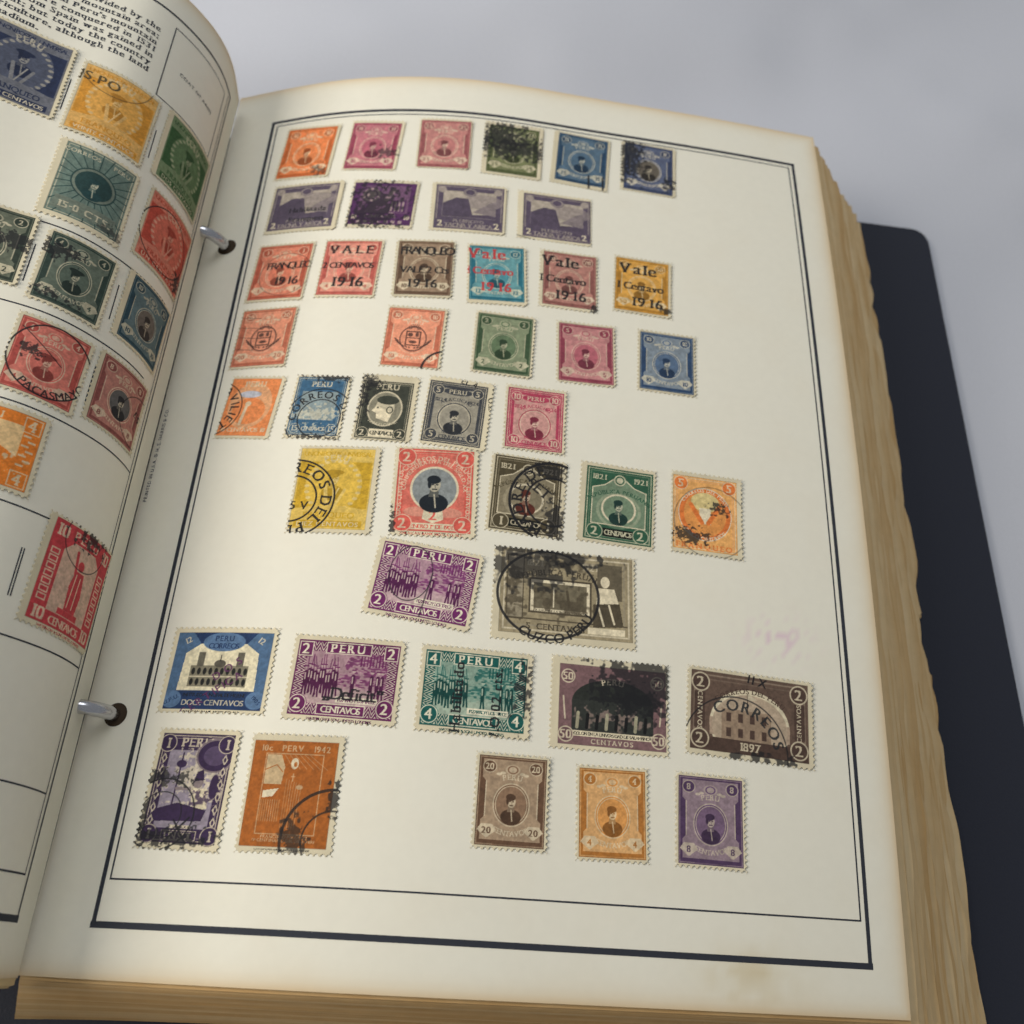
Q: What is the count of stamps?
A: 55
